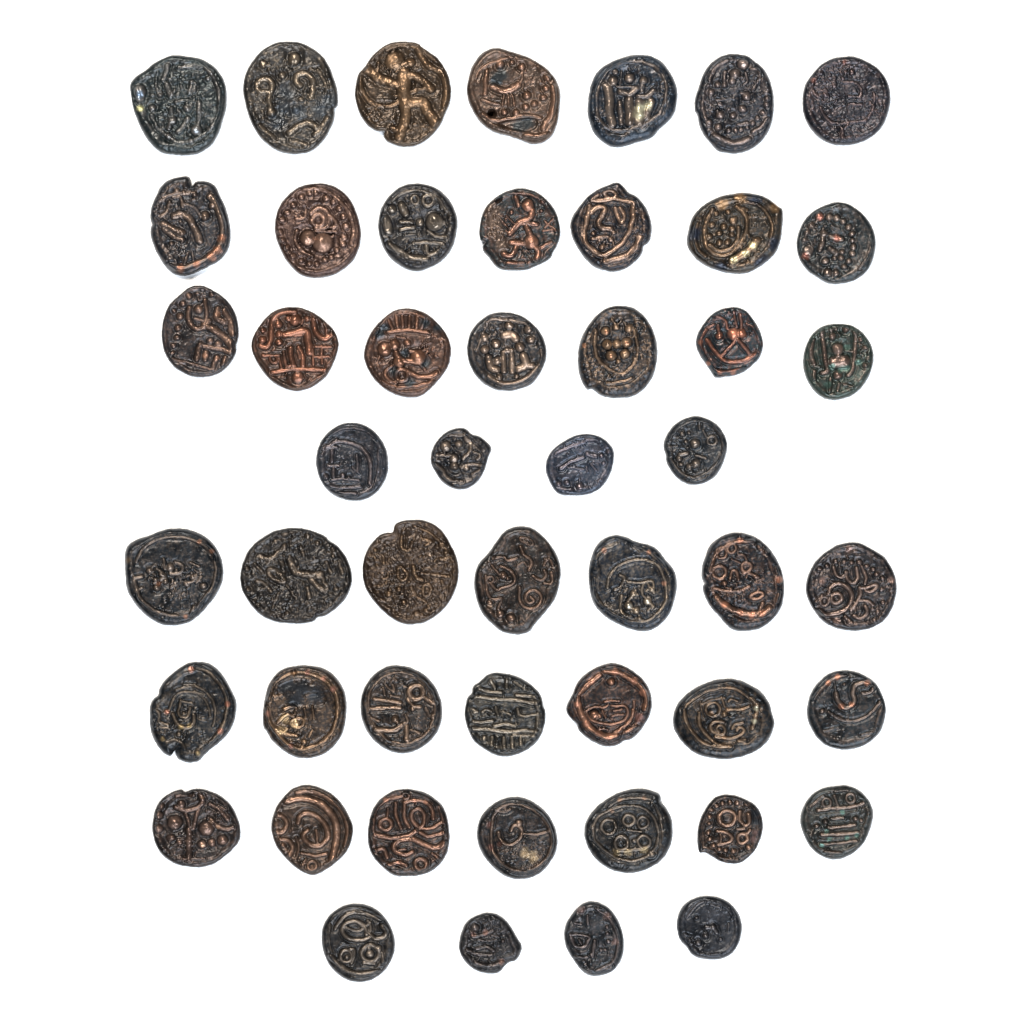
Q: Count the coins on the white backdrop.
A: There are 50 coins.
